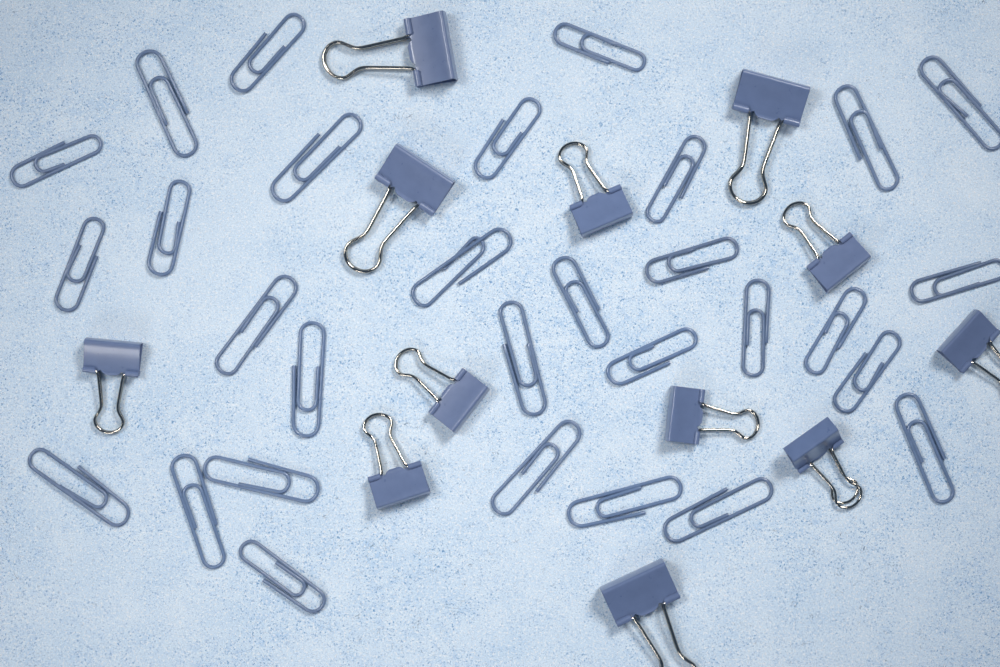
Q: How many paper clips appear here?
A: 30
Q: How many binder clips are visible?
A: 12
